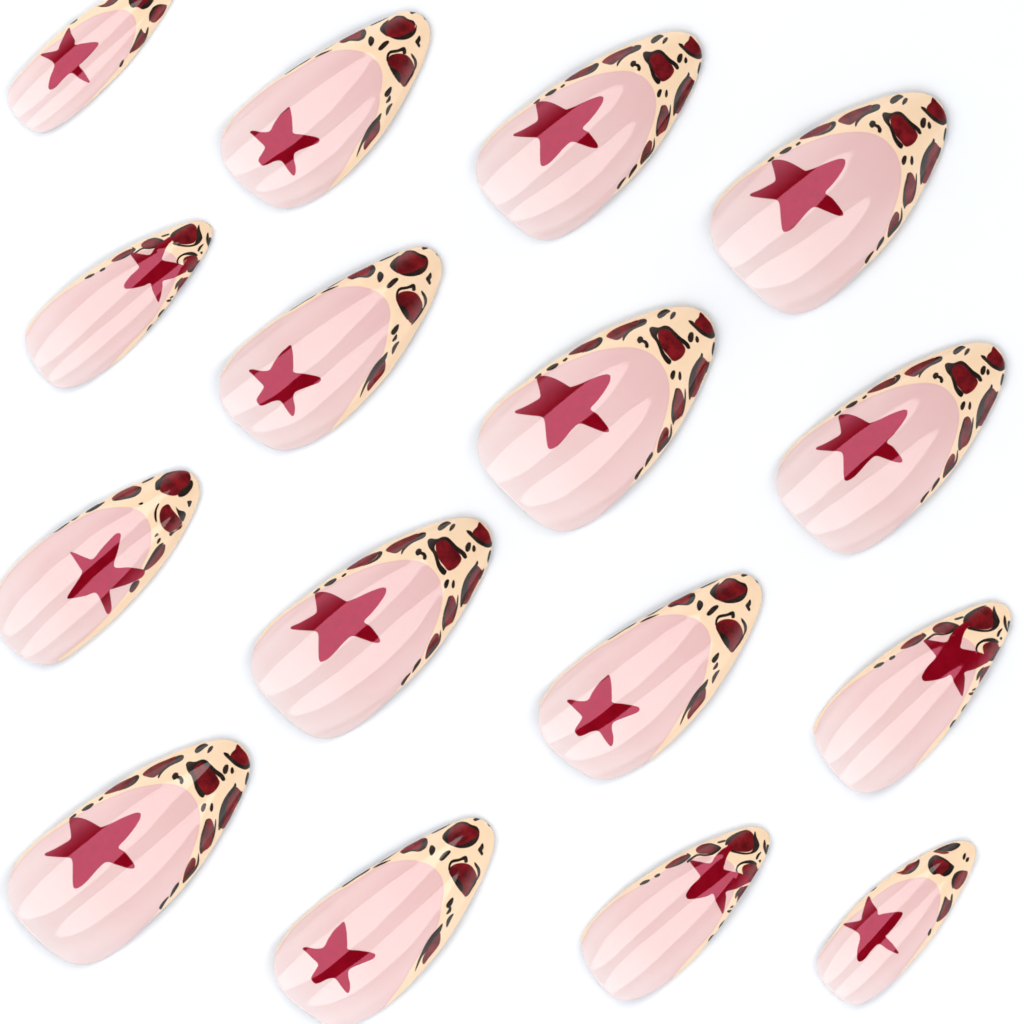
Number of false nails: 16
